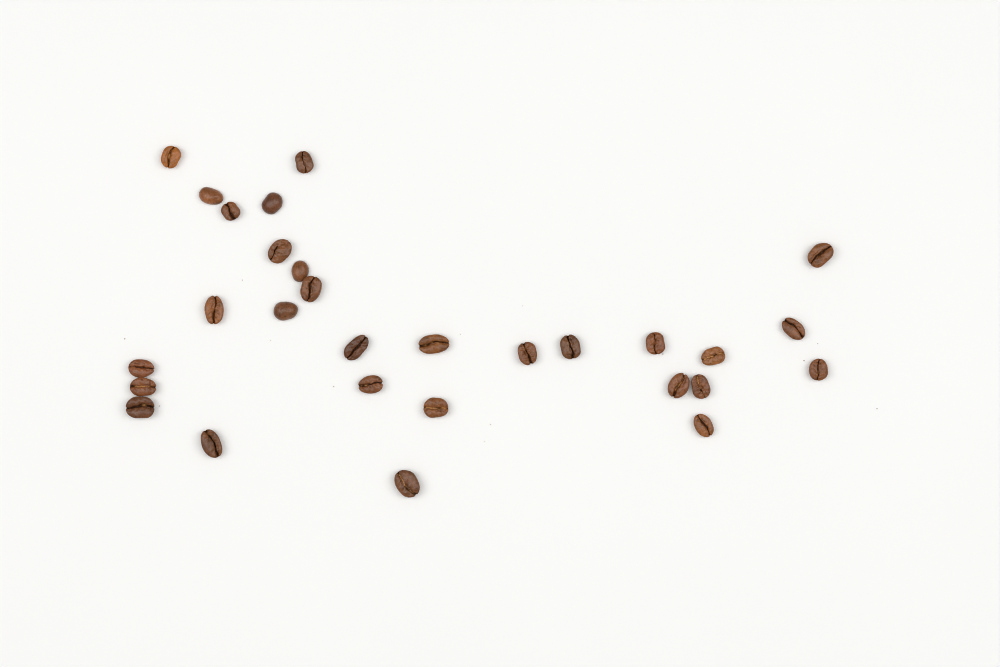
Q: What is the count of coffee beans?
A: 29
